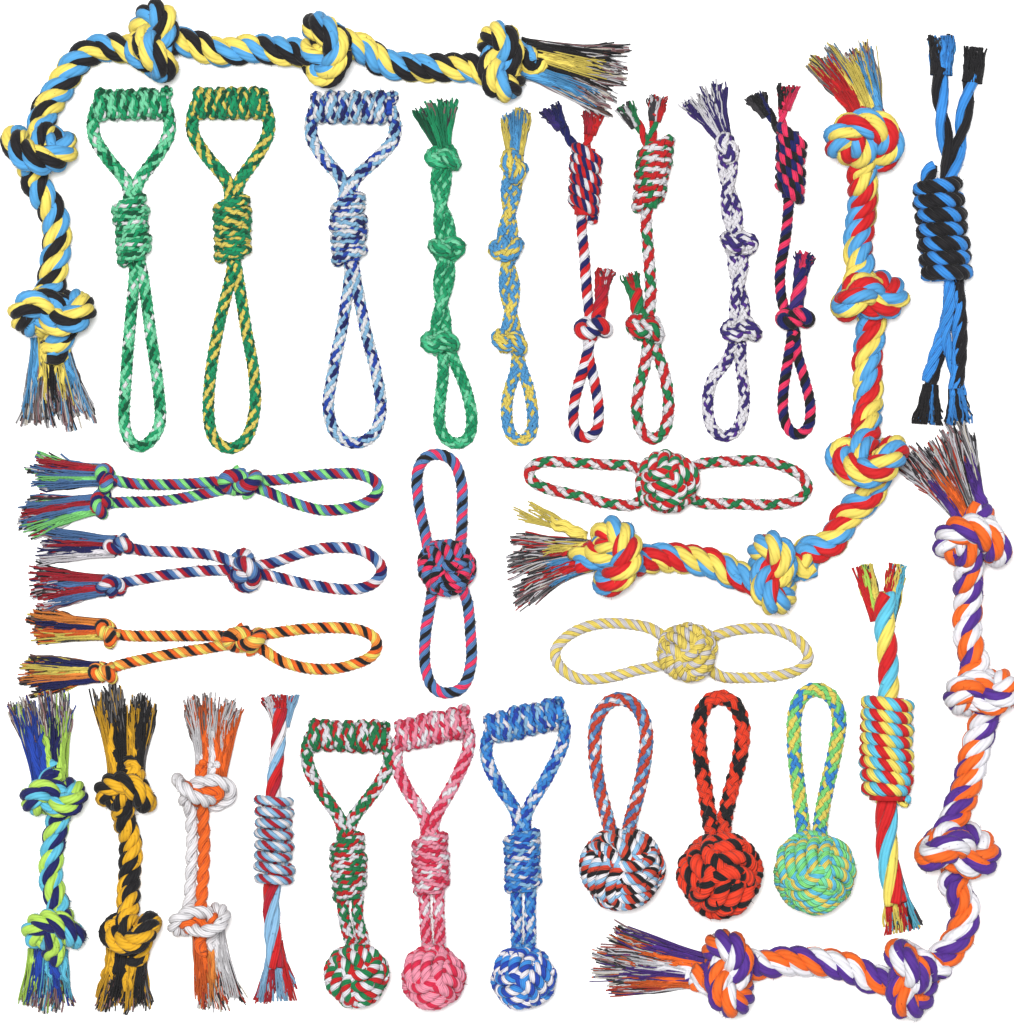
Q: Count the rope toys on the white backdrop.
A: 30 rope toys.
